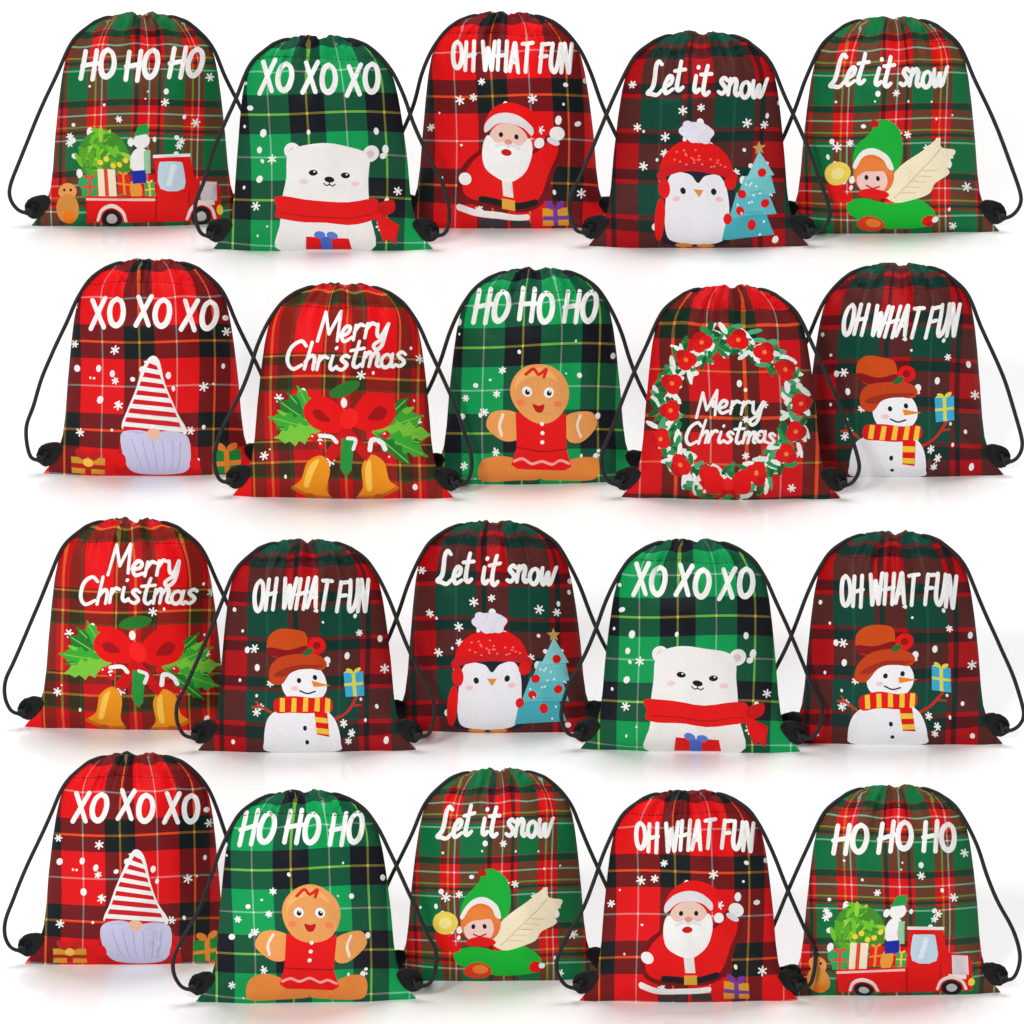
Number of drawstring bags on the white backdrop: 20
